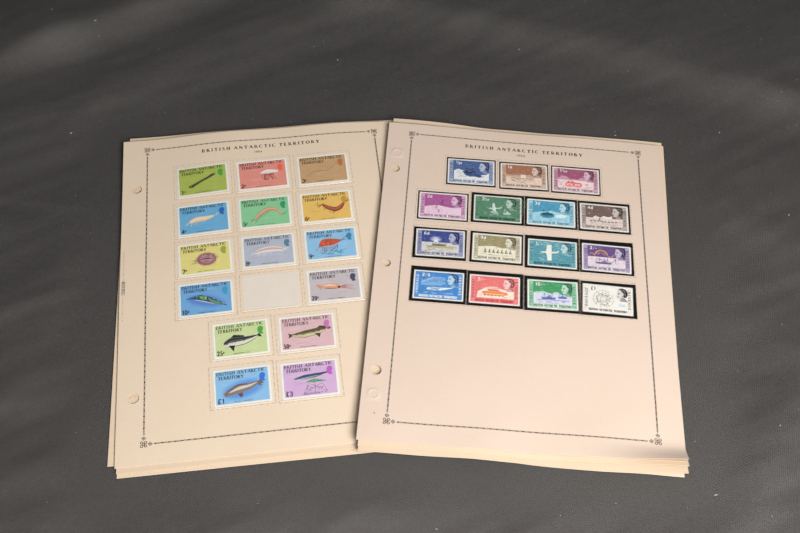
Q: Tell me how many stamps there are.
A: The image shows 30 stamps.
